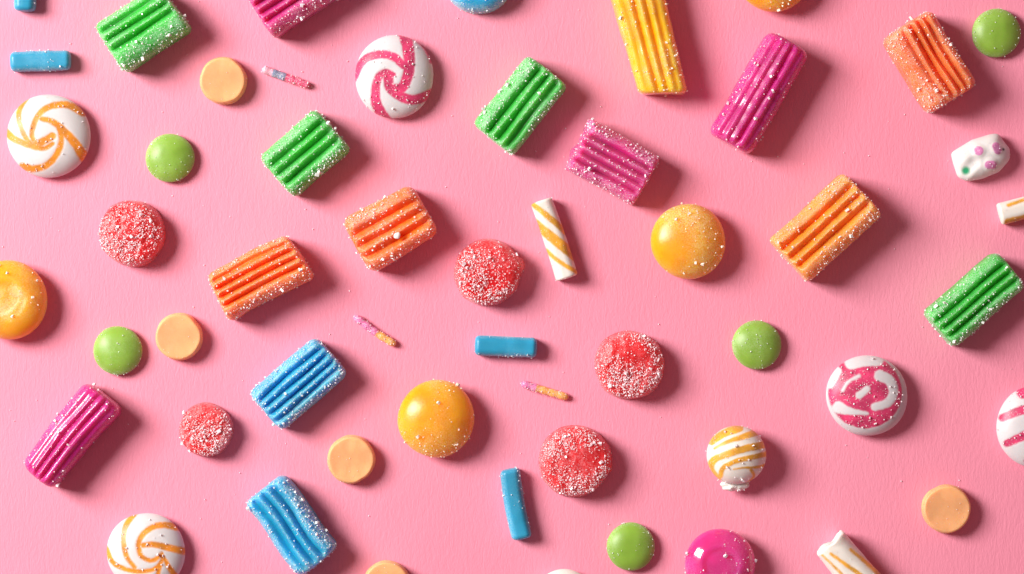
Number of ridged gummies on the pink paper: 15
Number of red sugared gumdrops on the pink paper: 5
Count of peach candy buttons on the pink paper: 5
